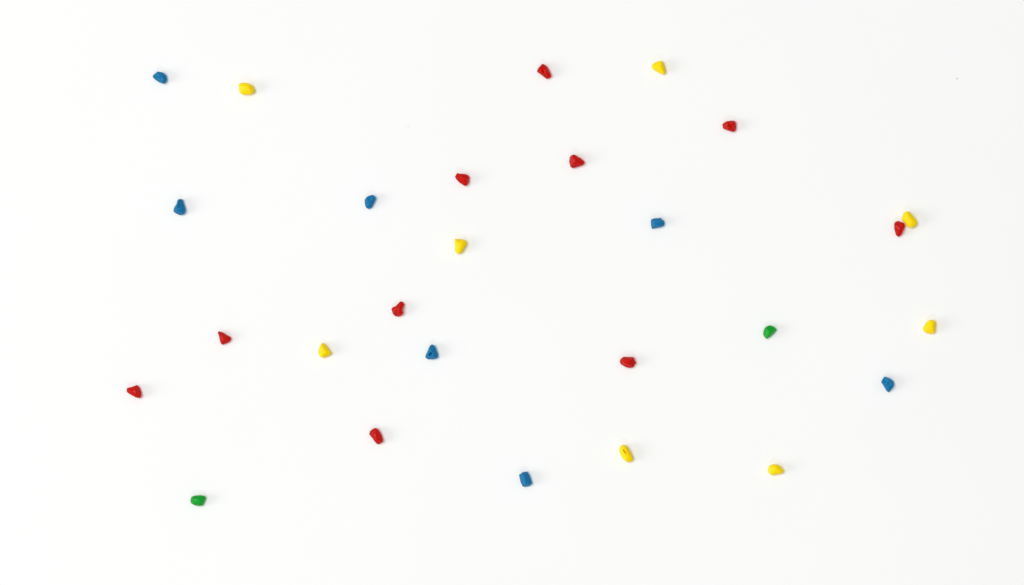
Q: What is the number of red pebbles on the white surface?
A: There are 10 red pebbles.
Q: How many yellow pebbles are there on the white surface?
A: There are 8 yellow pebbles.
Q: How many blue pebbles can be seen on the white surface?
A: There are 7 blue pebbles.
